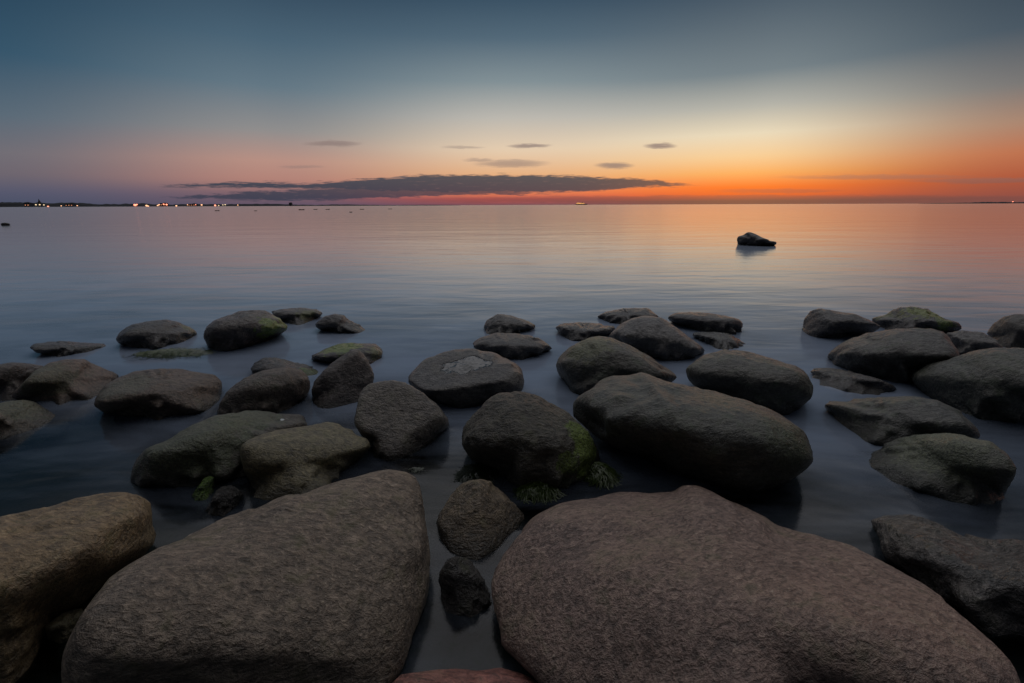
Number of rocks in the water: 49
